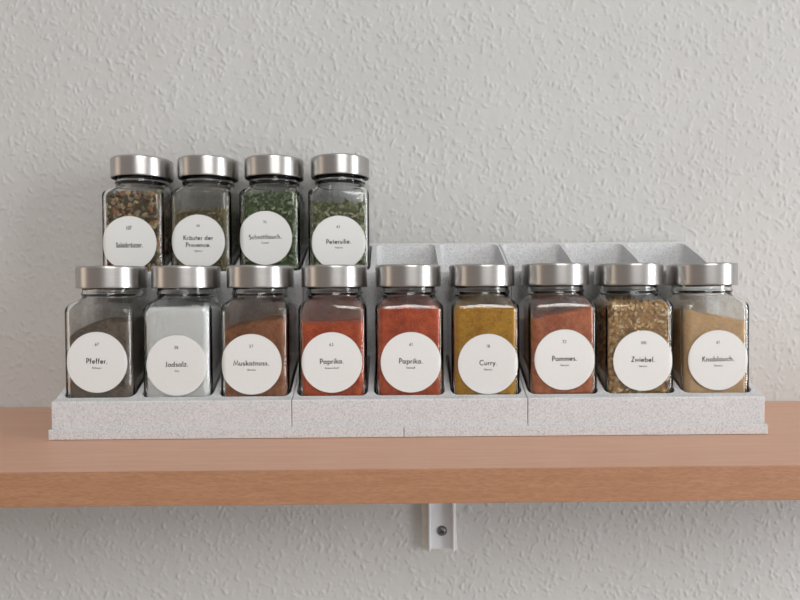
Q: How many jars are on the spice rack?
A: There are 13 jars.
